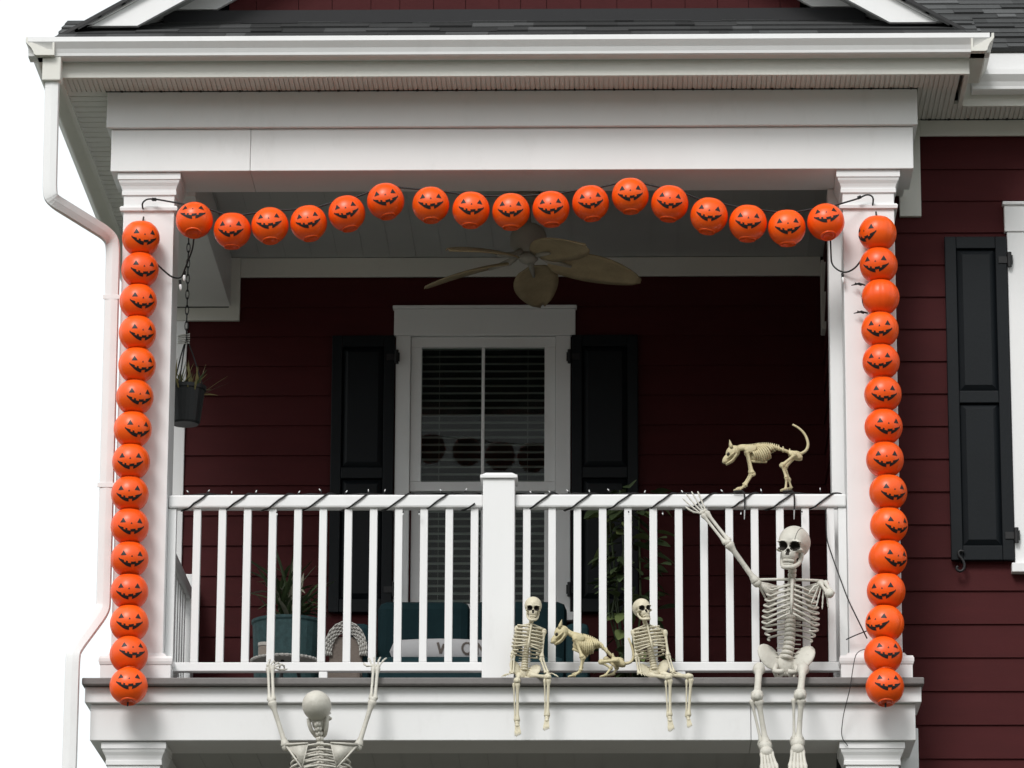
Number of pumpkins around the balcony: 47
